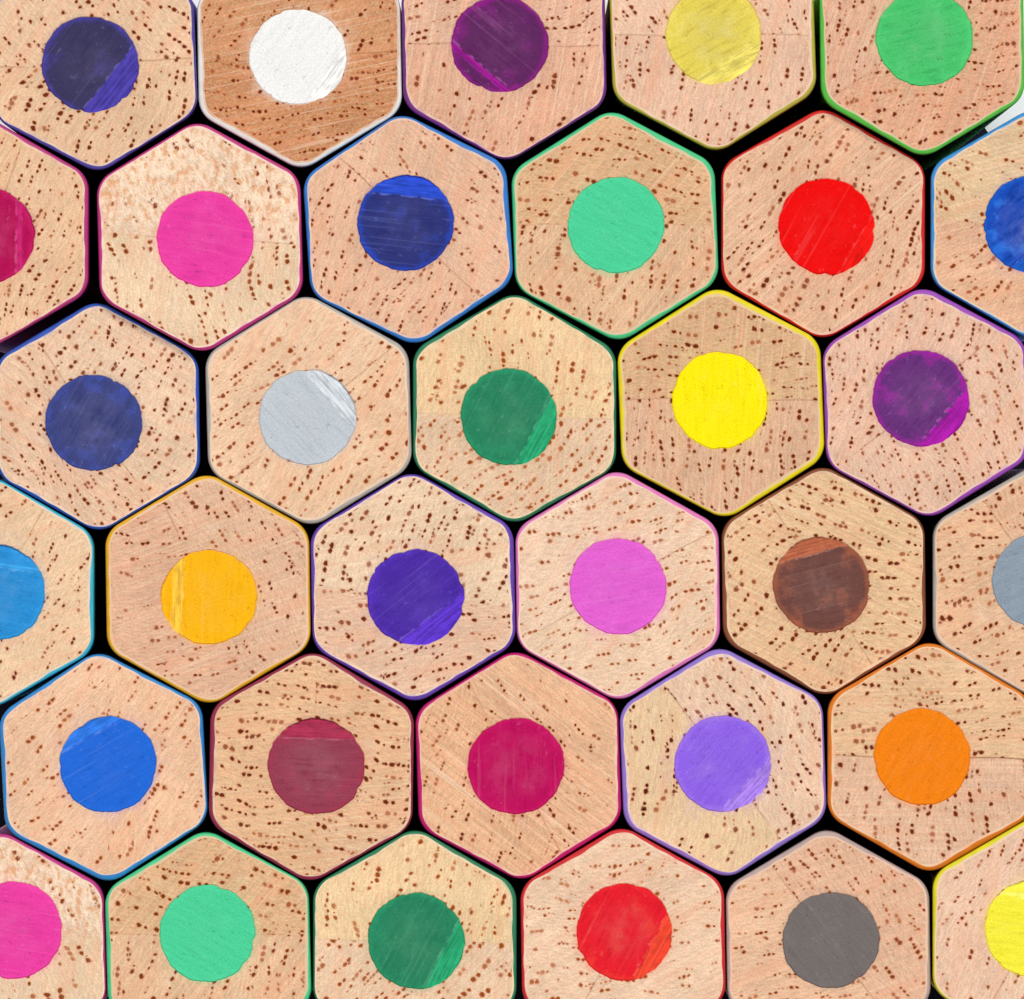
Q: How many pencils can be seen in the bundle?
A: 33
